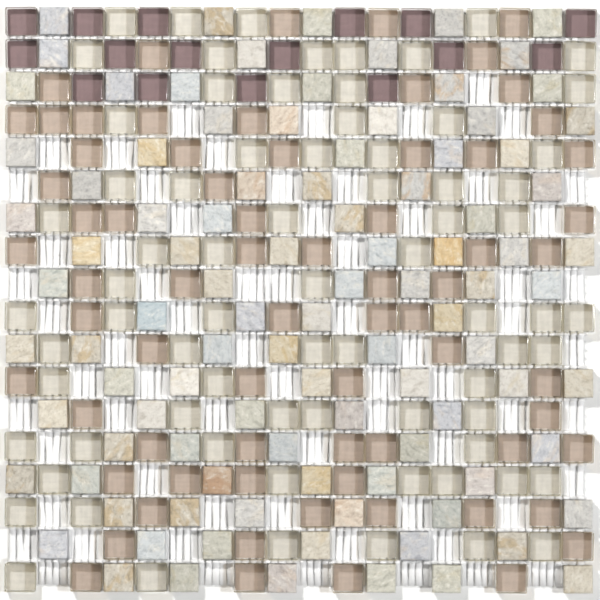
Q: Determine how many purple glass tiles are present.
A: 16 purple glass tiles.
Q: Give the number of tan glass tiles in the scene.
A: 70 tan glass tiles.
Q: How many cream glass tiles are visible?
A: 73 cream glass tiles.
